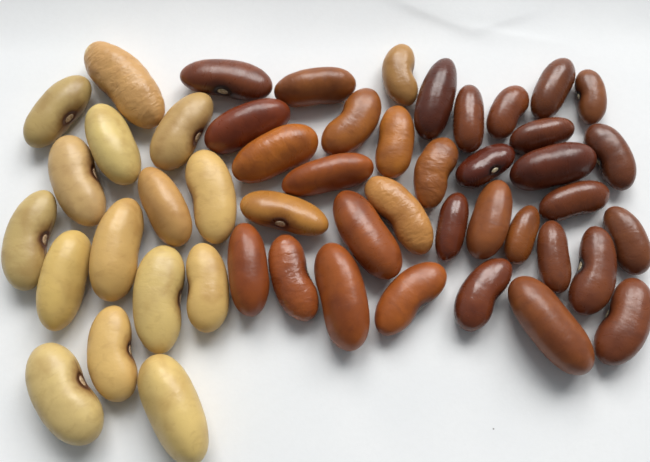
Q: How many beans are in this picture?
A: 50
